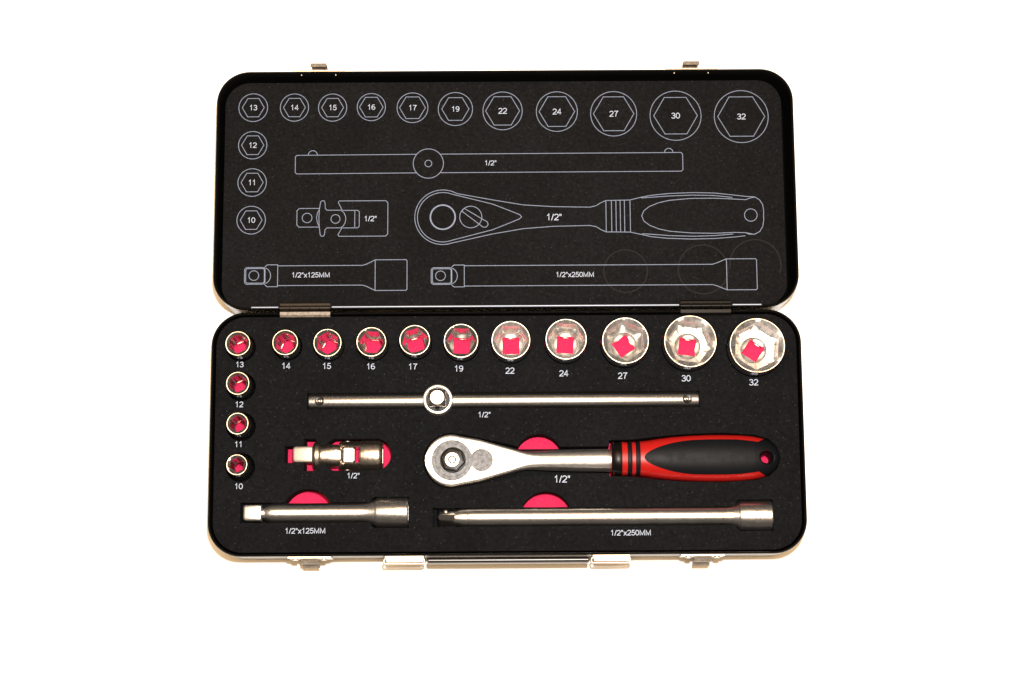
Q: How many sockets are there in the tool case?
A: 14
